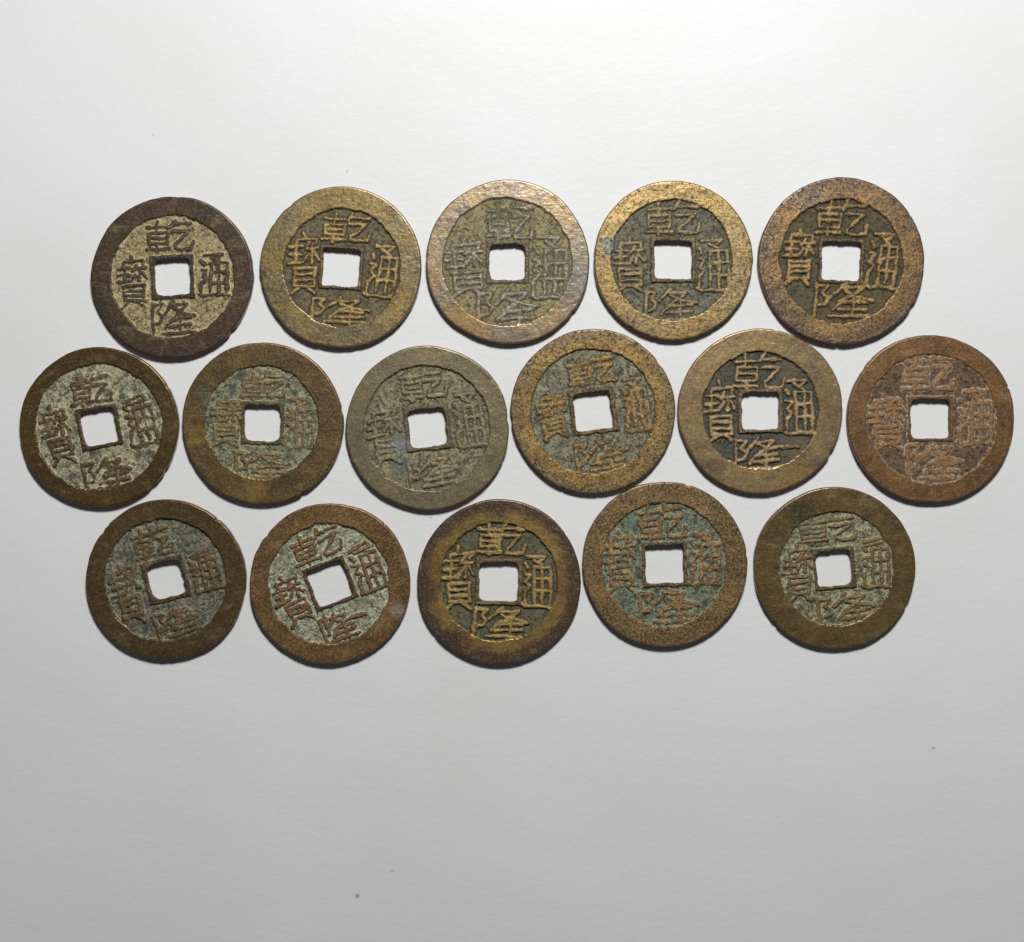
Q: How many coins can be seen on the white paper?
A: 16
